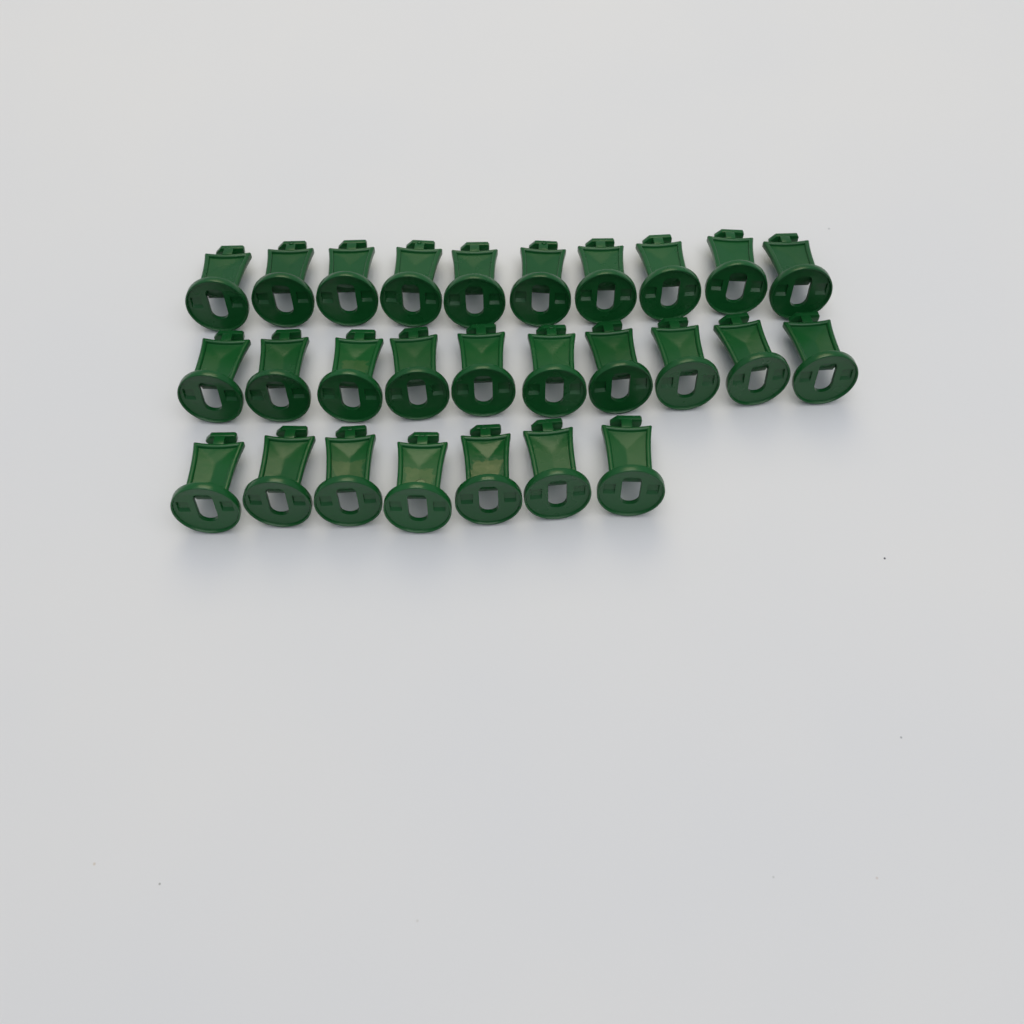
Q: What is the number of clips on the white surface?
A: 27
